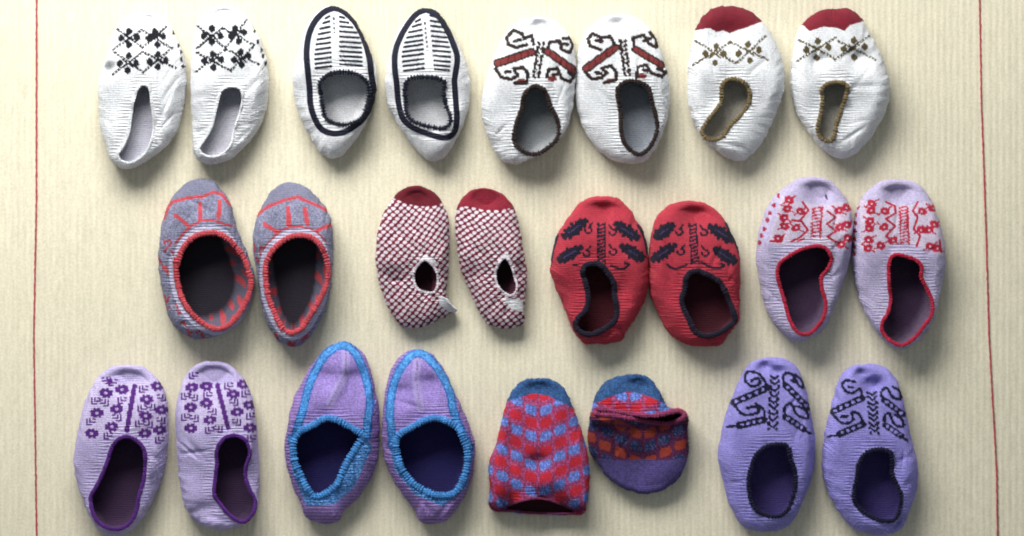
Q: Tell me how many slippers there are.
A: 24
